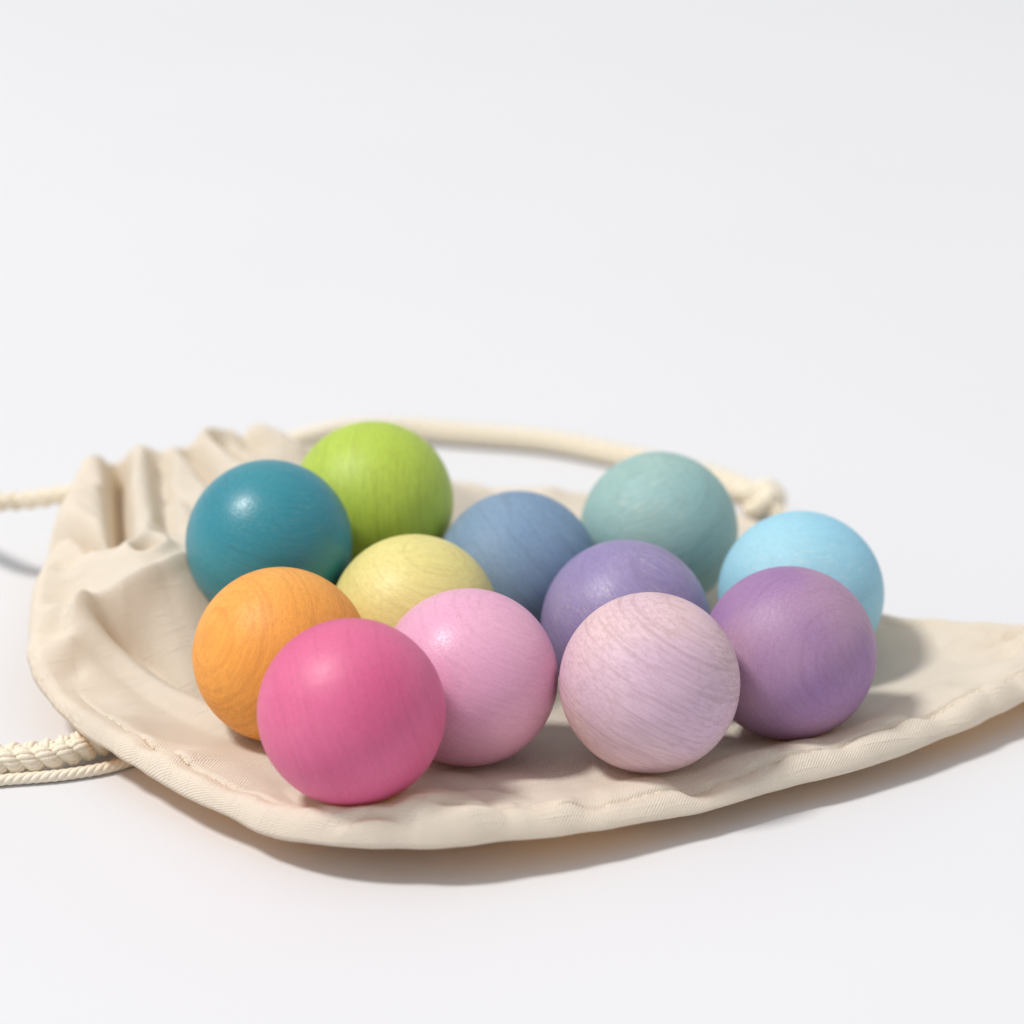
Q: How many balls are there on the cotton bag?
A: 12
